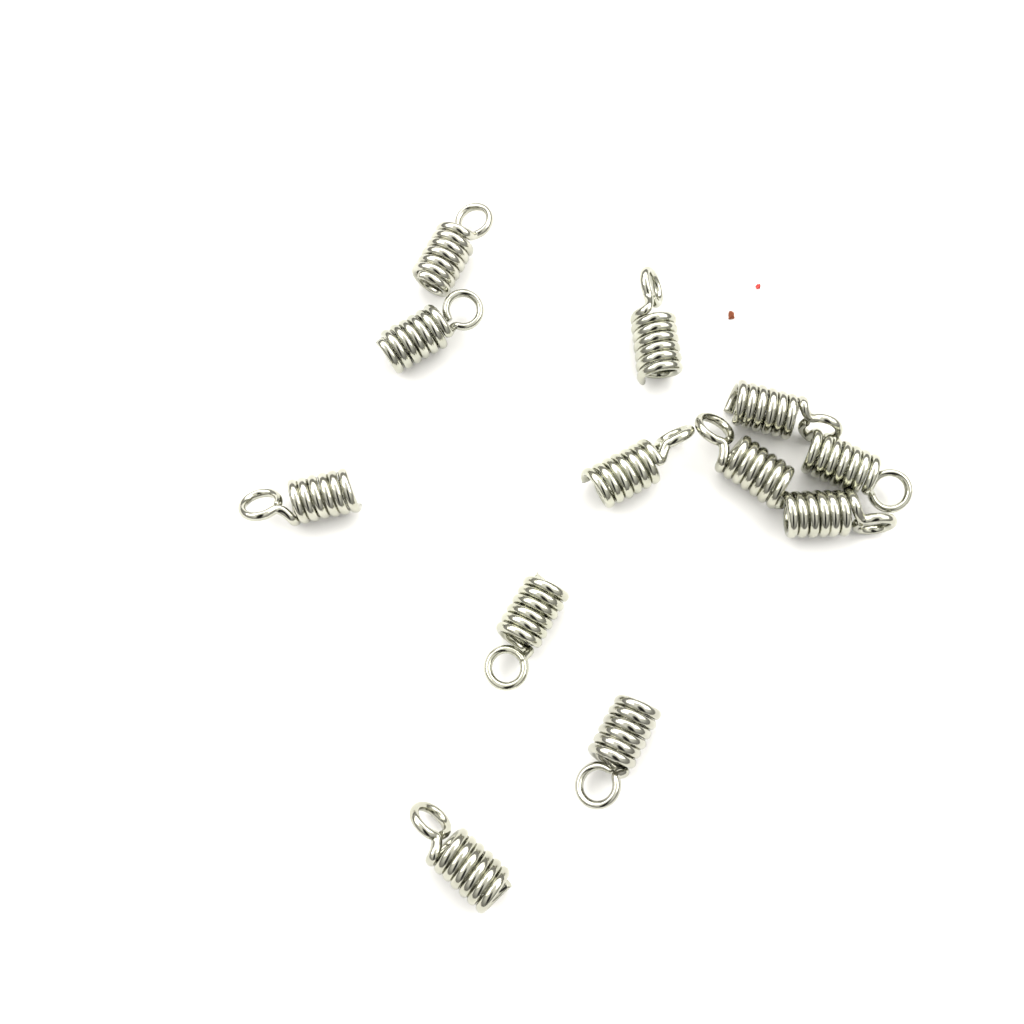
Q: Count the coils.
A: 12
